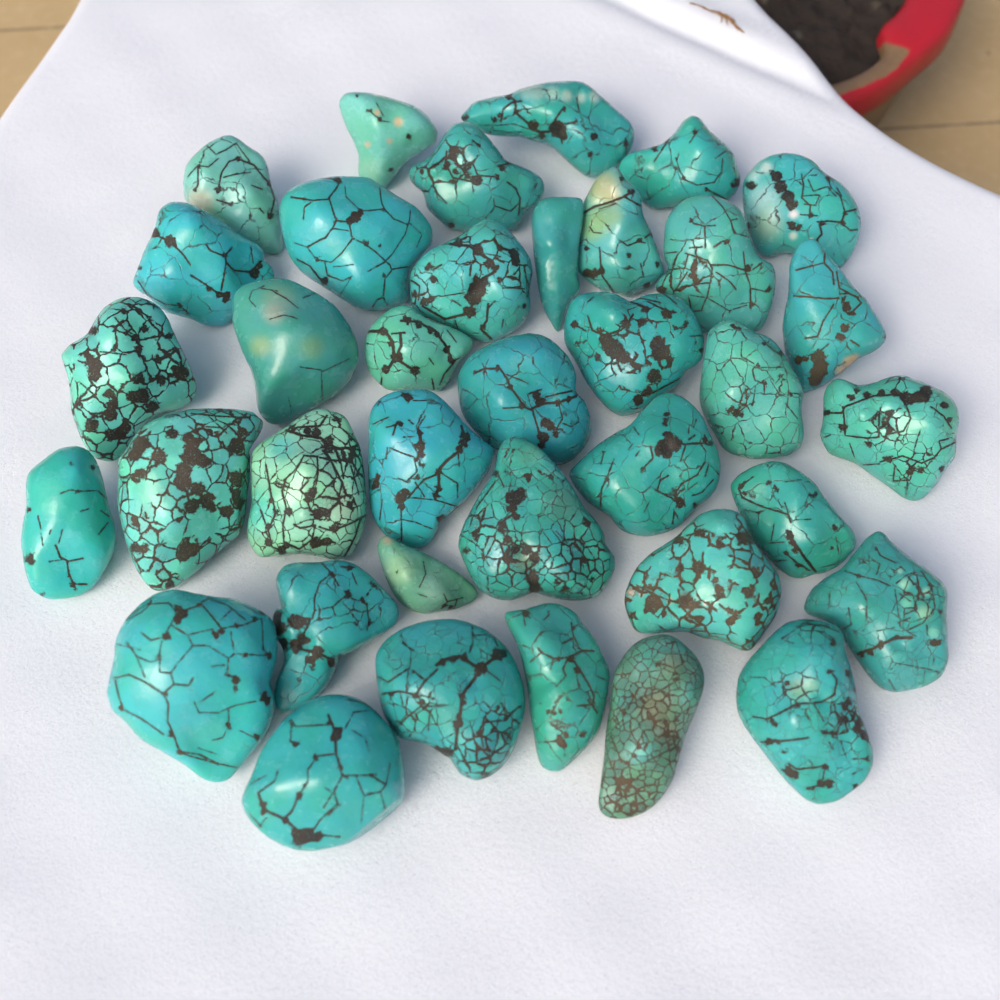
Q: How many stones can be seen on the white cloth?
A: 37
